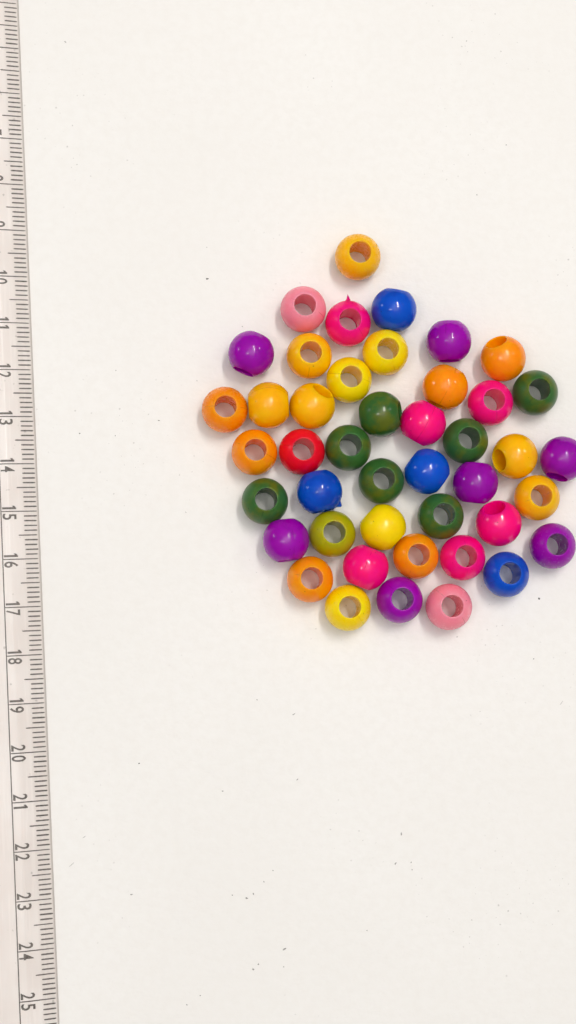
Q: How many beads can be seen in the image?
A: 44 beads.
